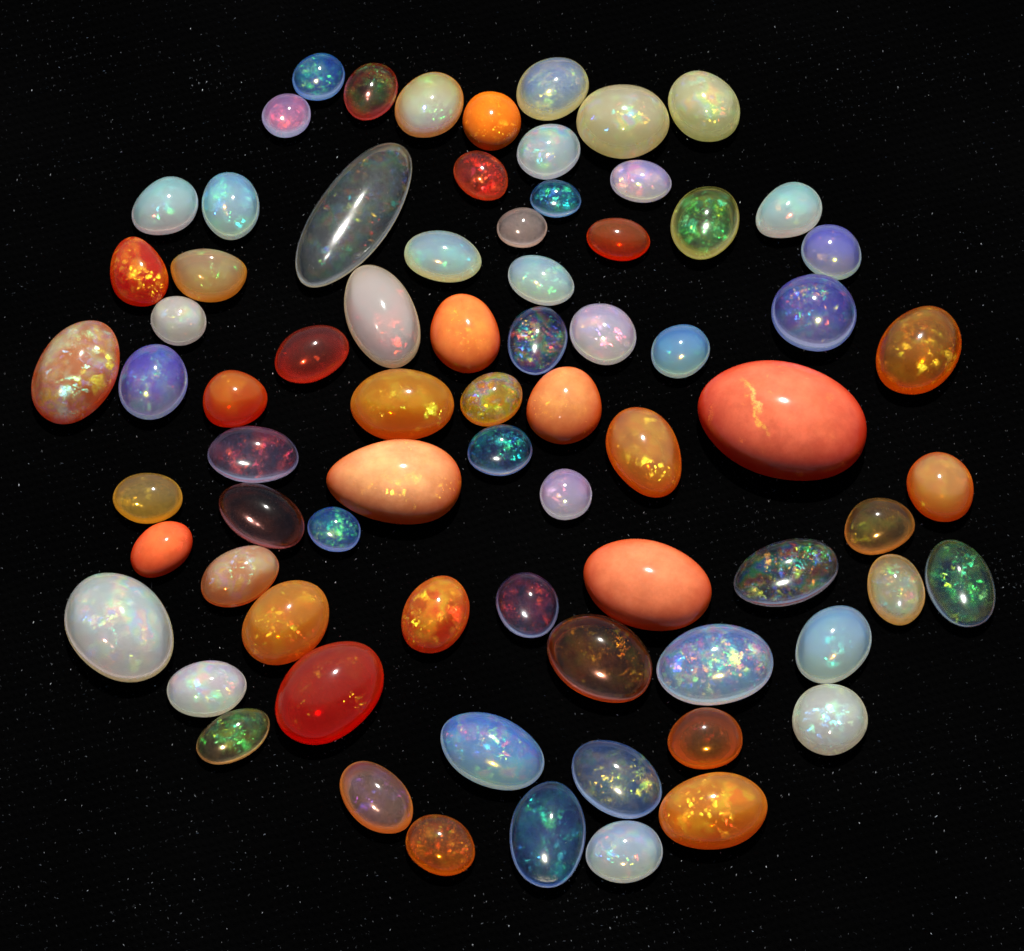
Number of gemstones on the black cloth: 75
